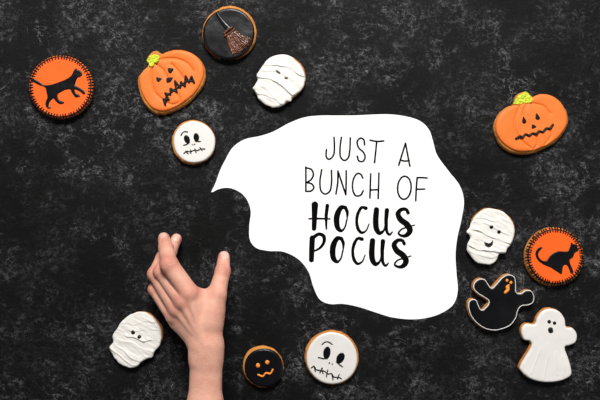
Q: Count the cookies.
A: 13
